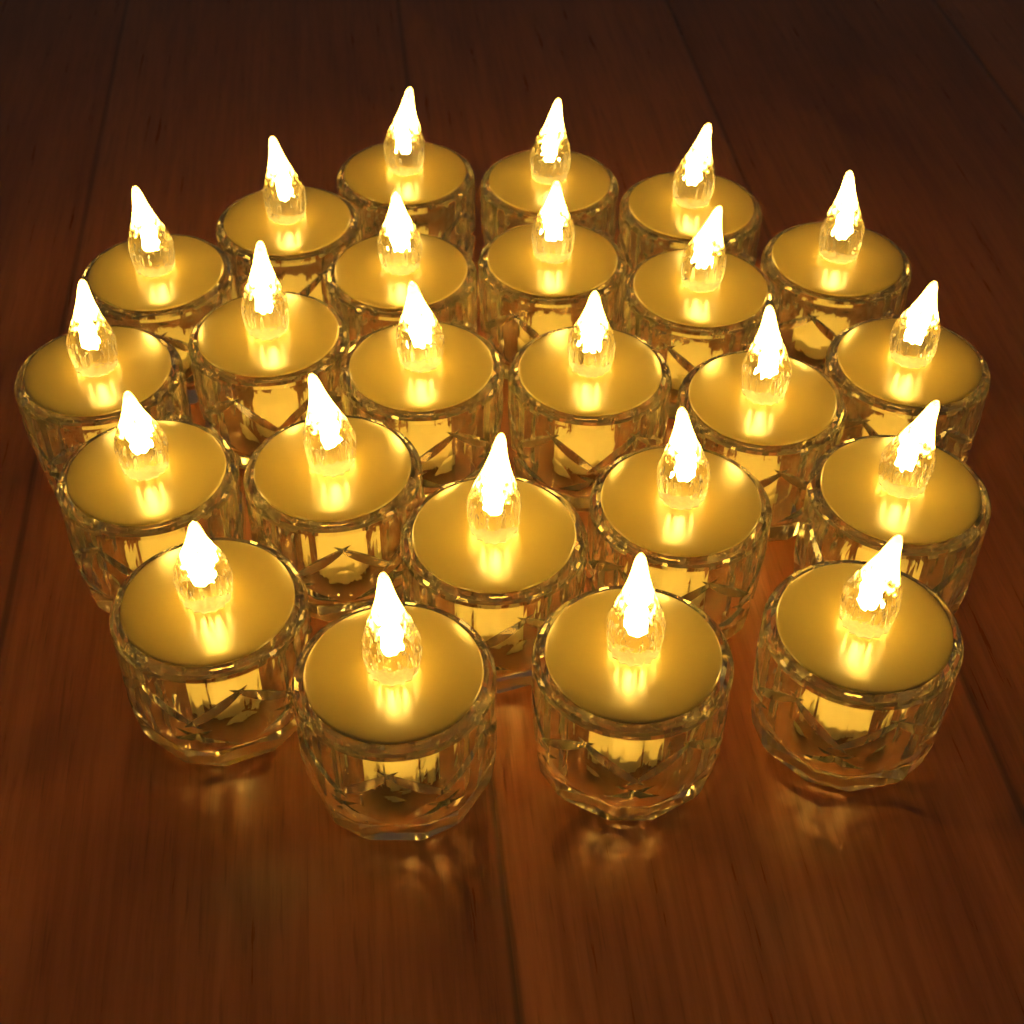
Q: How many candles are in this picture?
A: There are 24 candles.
